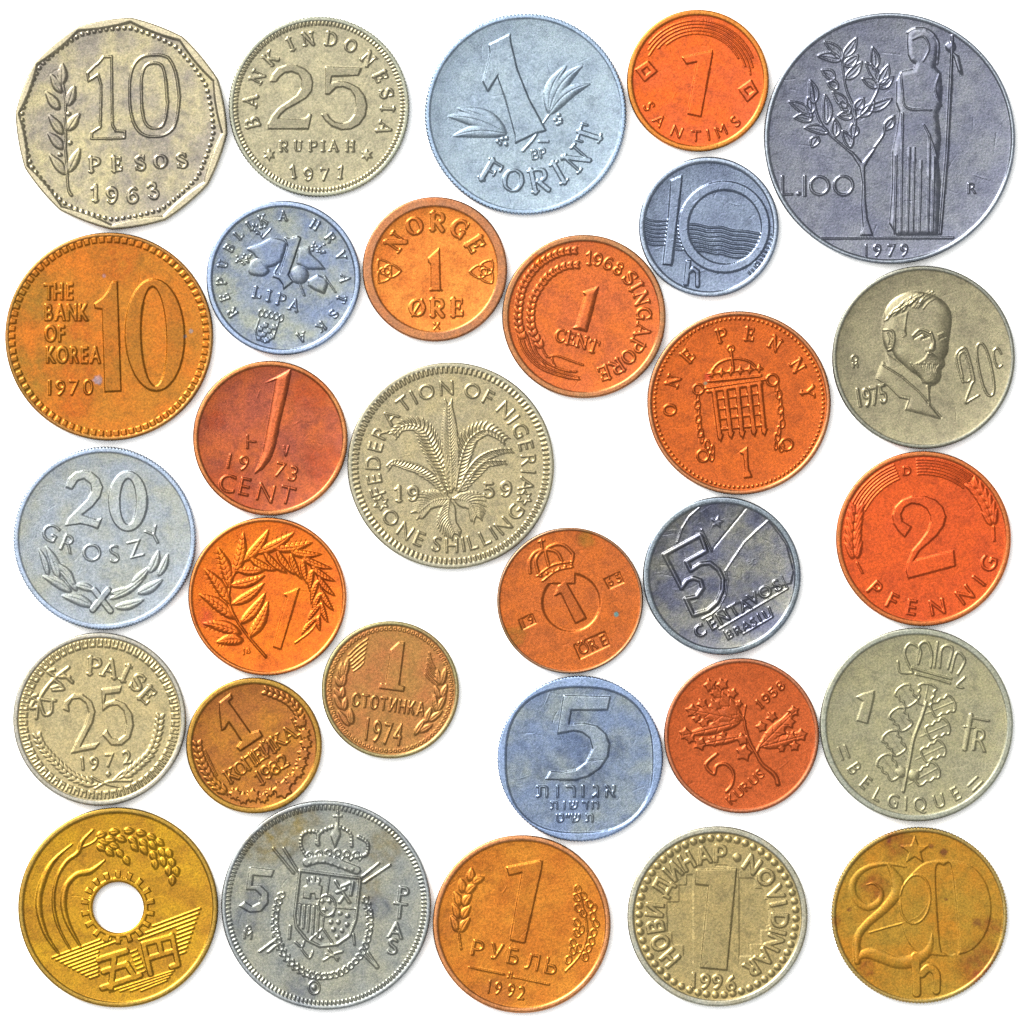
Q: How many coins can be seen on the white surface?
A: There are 30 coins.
